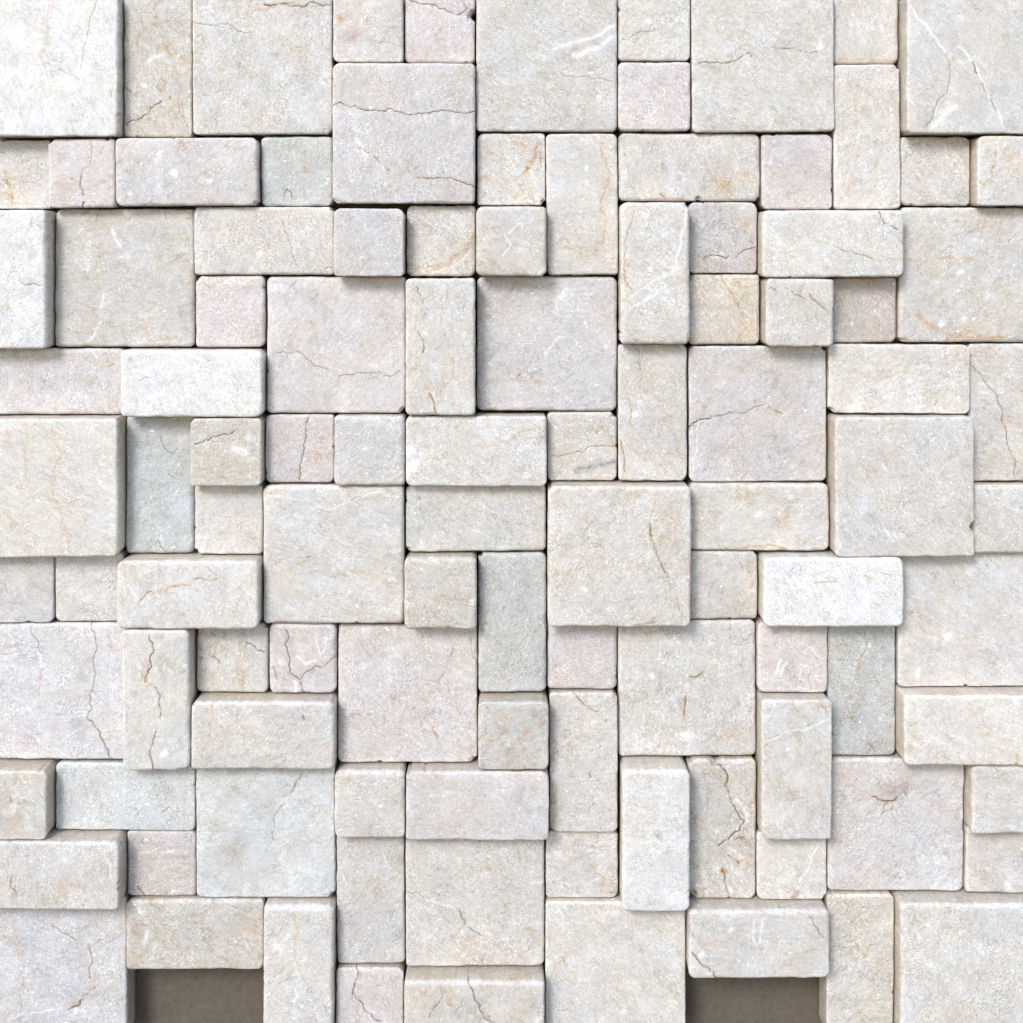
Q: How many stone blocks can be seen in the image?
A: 107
